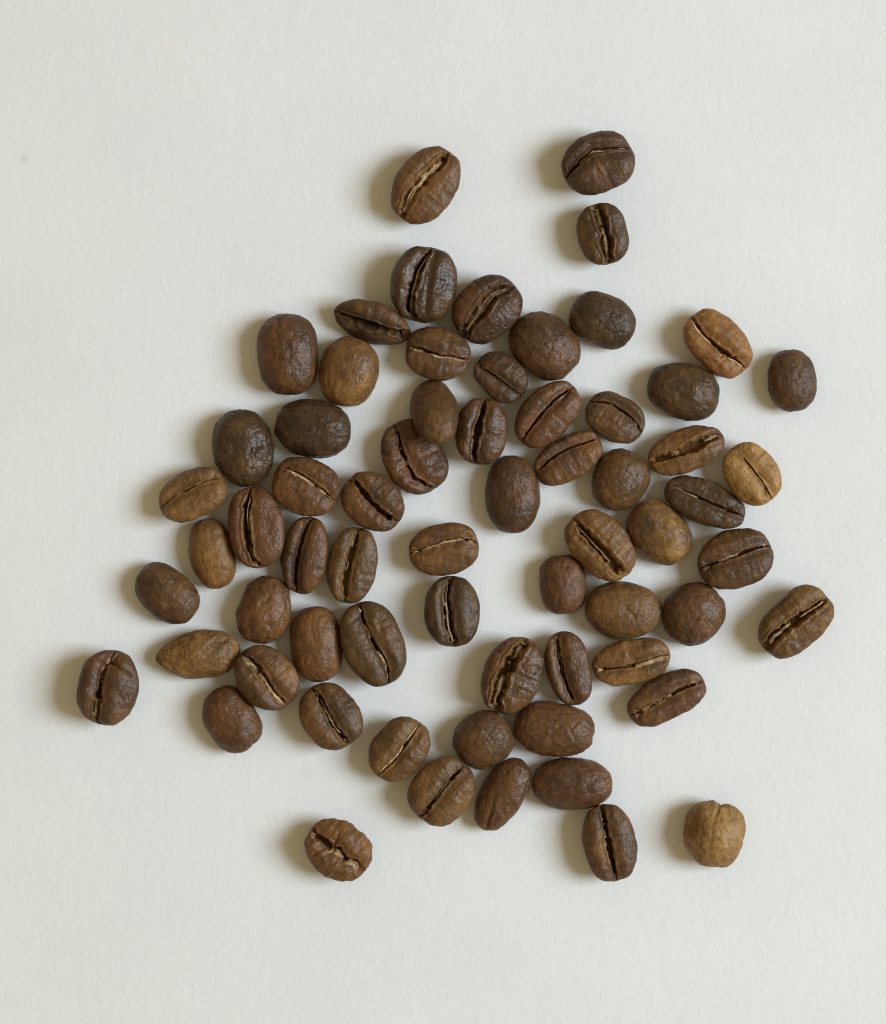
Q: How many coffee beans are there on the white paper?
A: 66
